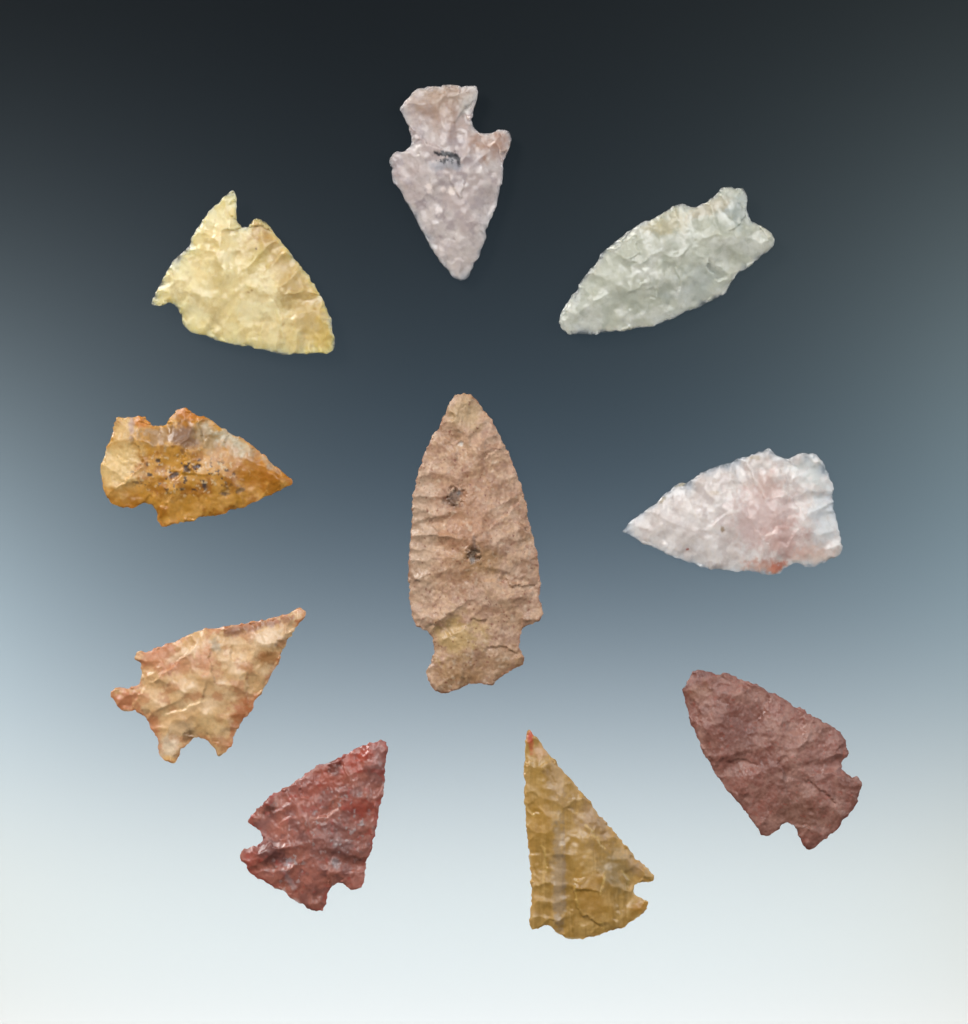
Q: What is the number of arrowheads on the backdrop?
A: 10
